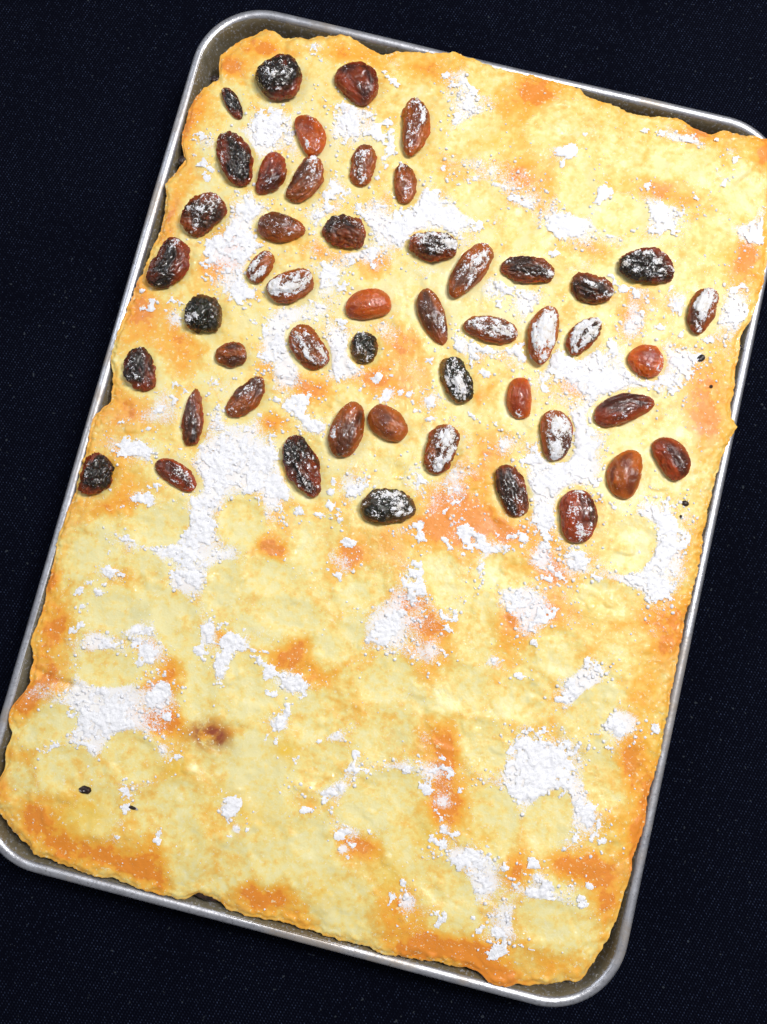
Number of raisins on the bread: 50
